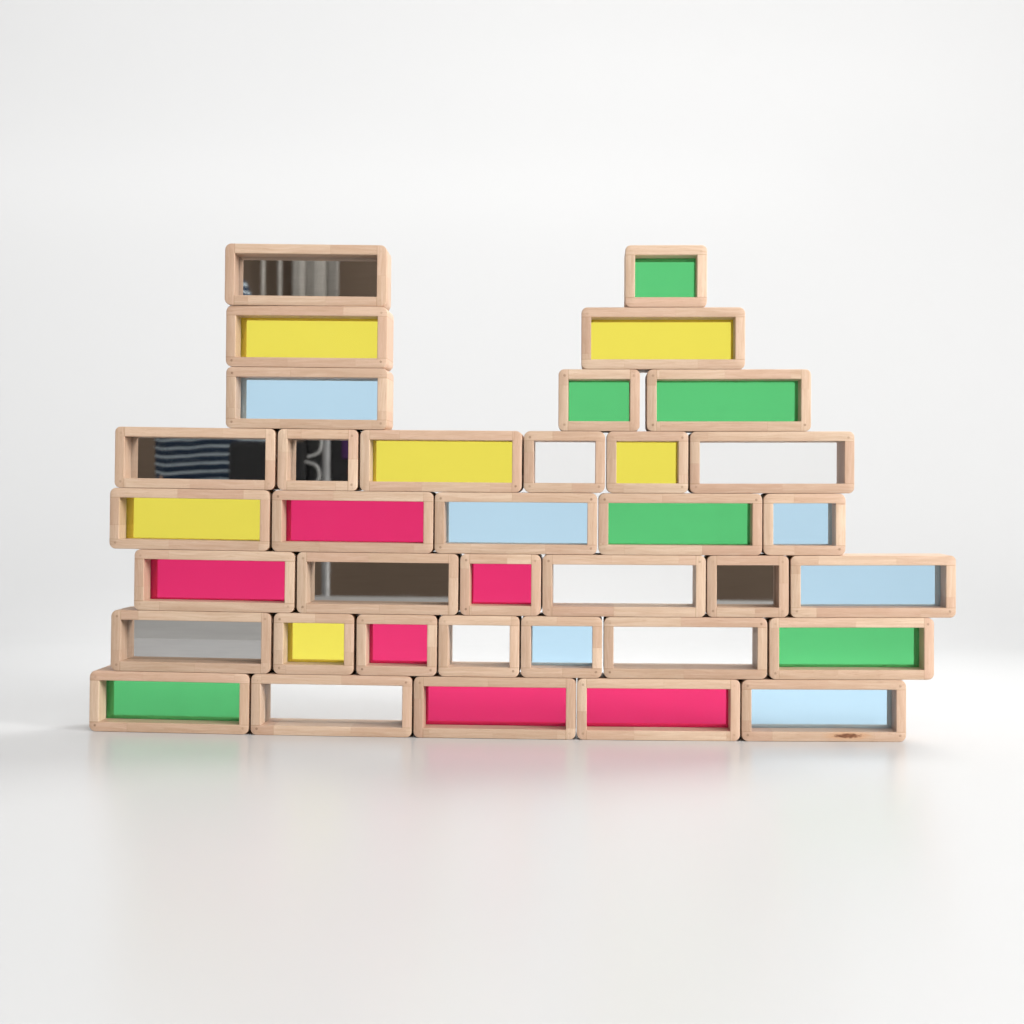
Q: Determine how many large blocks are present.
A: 24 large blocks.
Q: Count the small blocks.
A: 12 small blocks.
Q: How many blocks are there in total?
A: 36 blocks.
